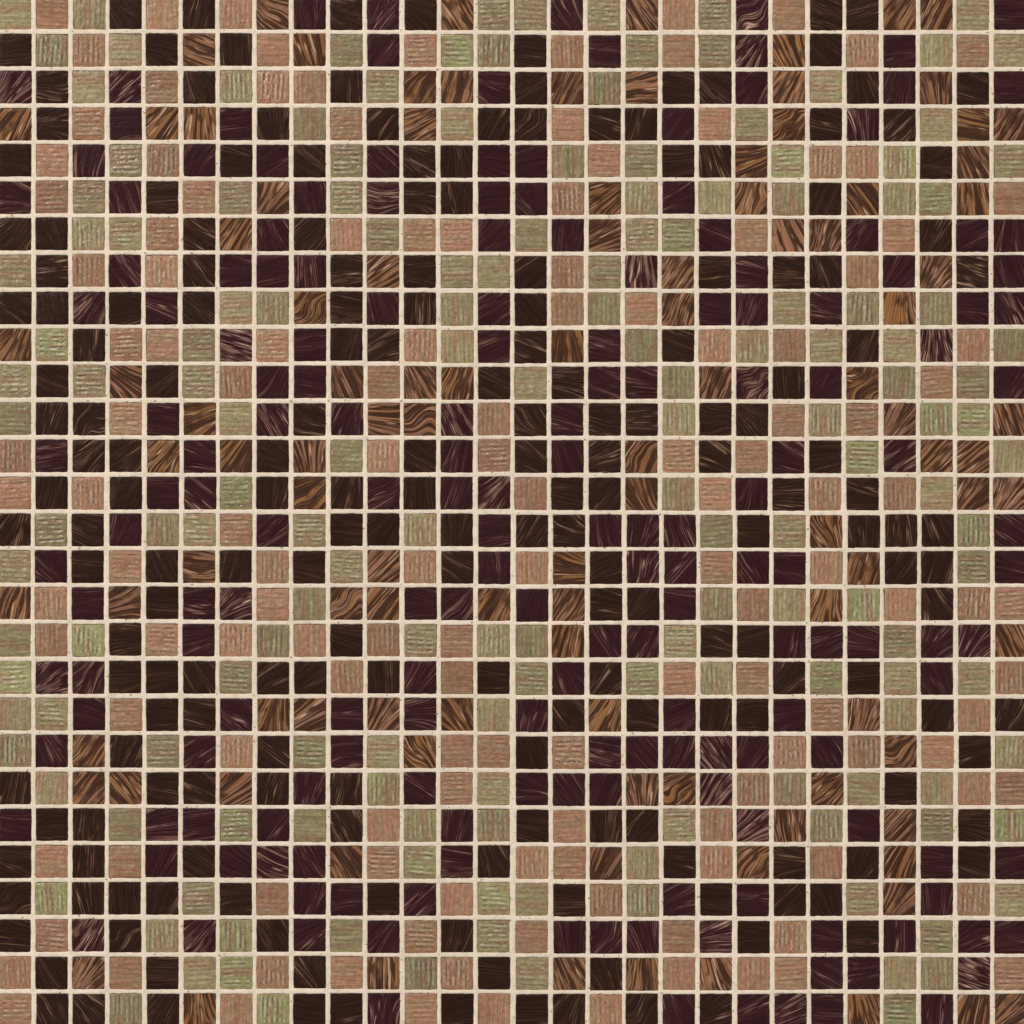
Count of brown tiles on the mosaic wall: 198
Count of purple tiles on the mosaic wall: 182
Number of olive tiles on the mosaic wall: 162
